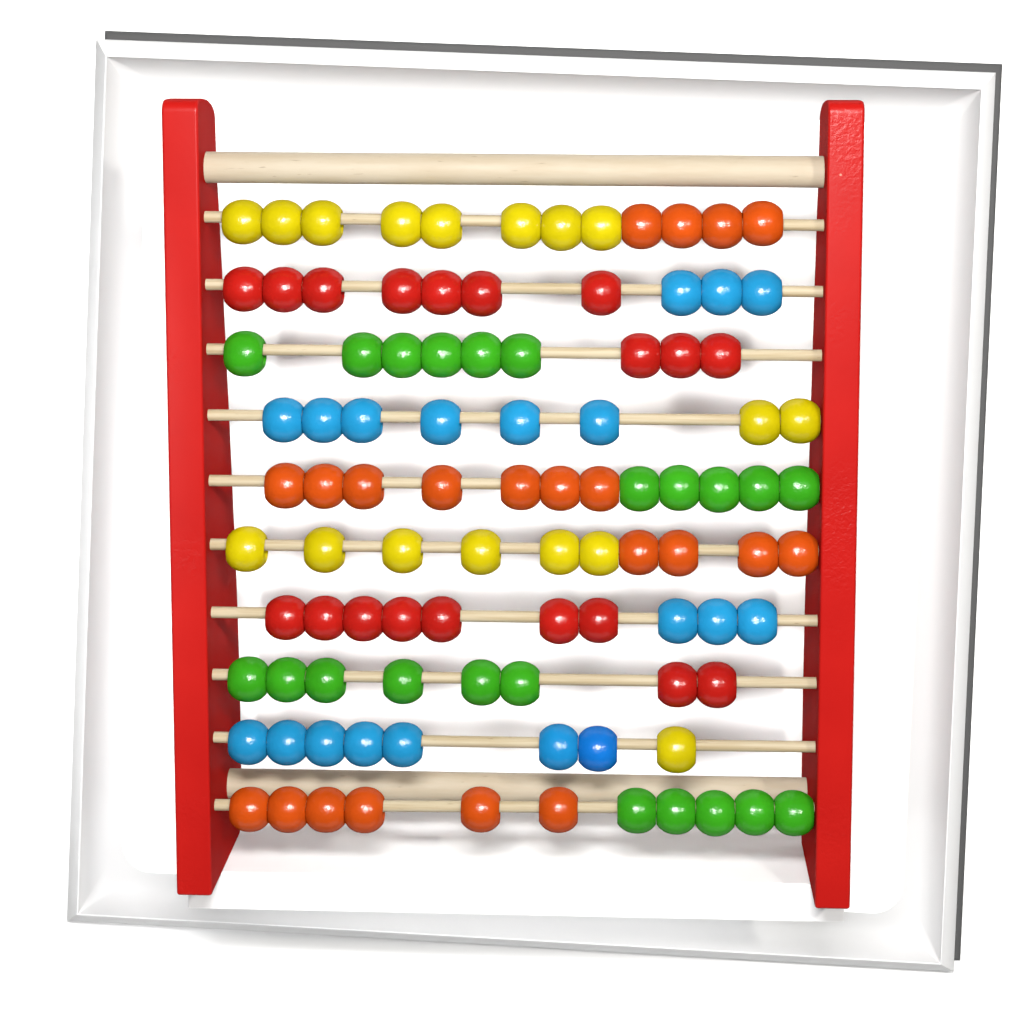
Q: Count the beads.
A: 98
